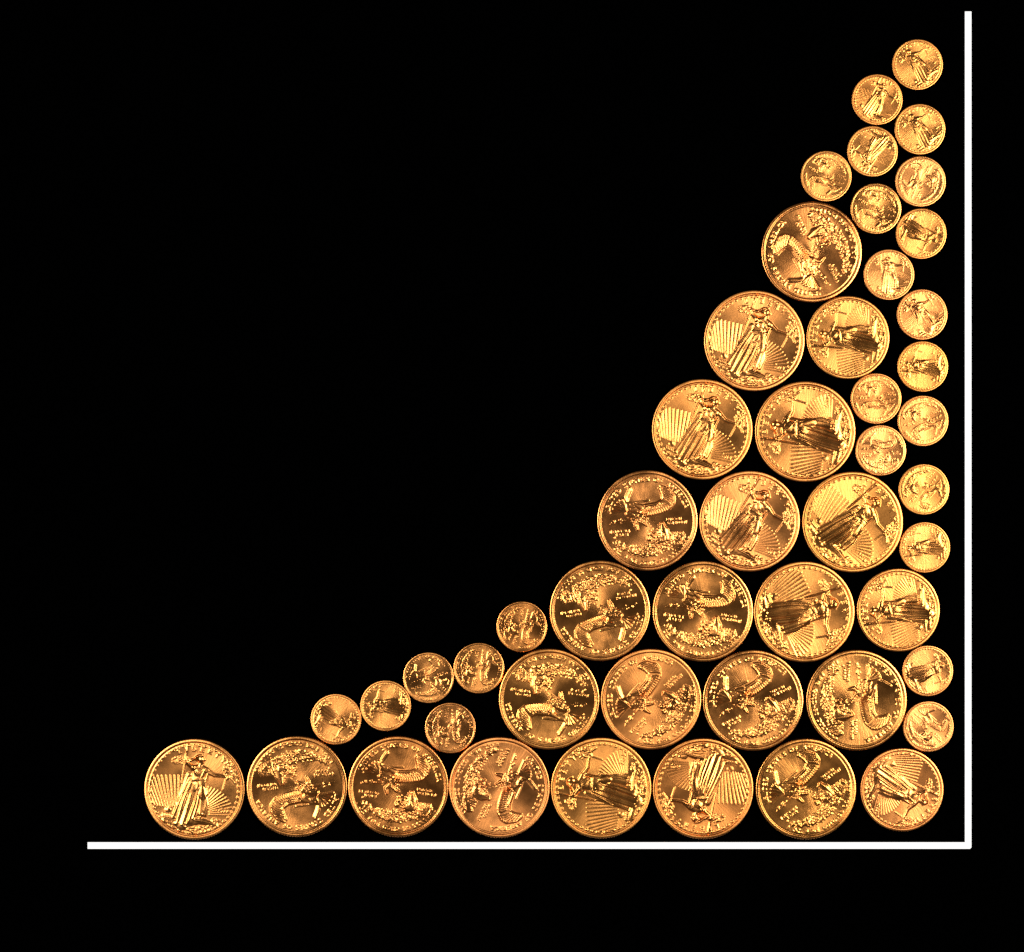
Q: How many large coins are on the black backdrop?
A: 24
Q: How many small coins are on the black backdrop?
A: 24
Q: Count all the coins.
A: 48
